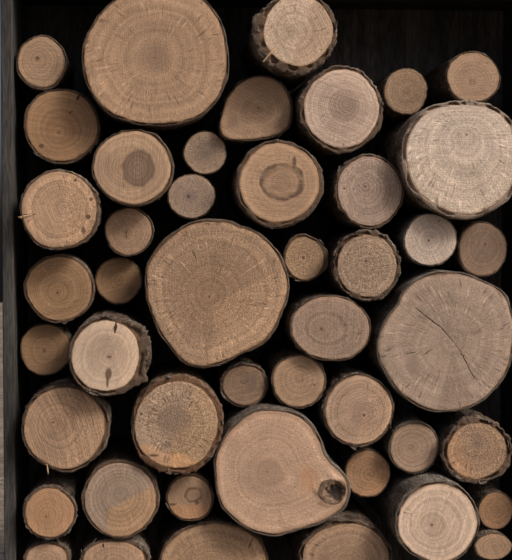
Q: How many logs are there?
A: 46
